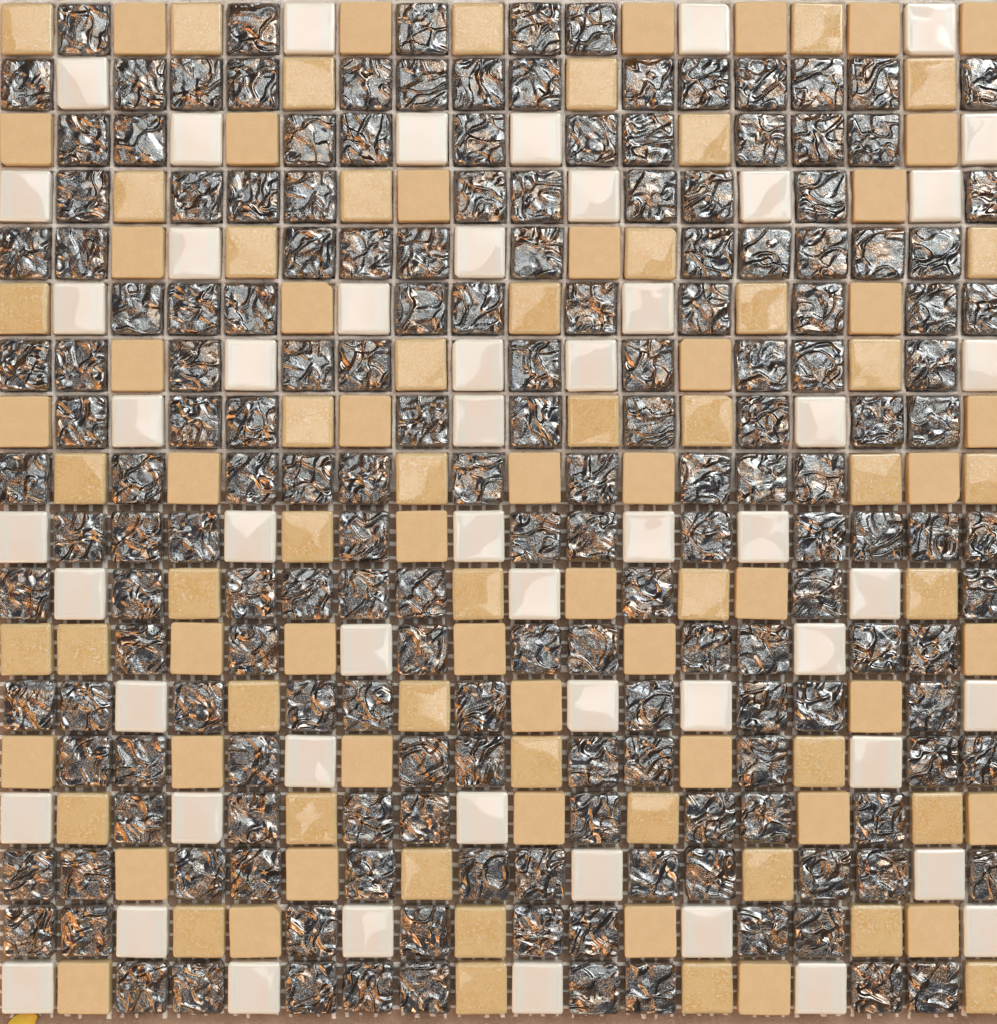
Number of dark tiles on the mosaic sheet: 175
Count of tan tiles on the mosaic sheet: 96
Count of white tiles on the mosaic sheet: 53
